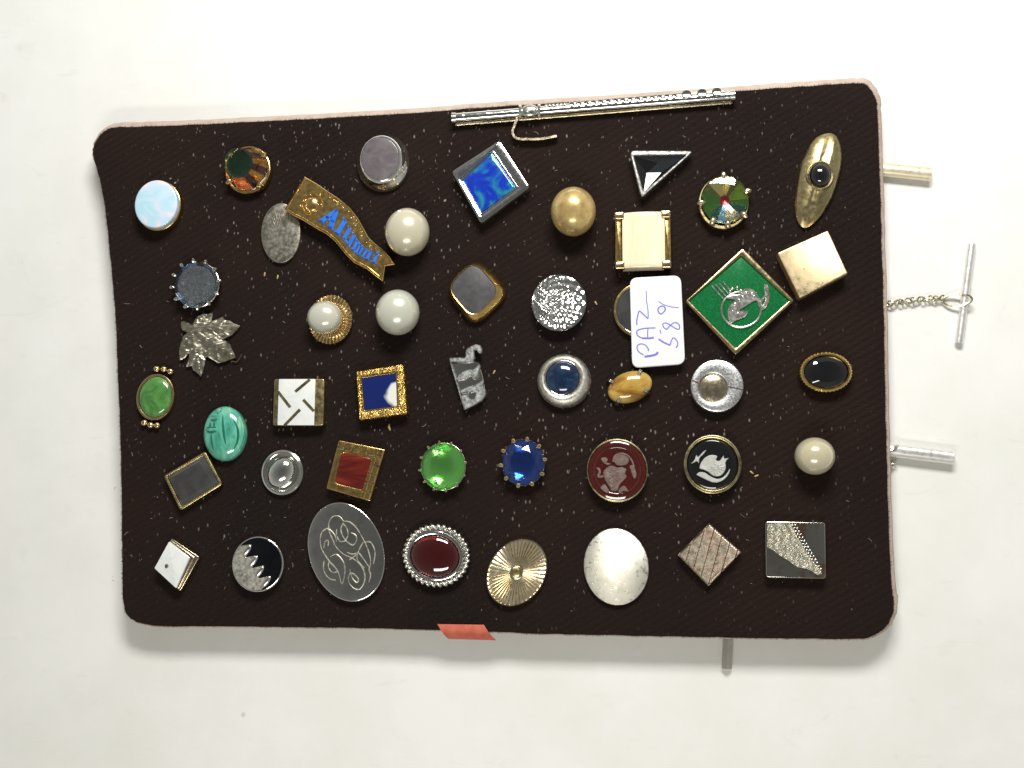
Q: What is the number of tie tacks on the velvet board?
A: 46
